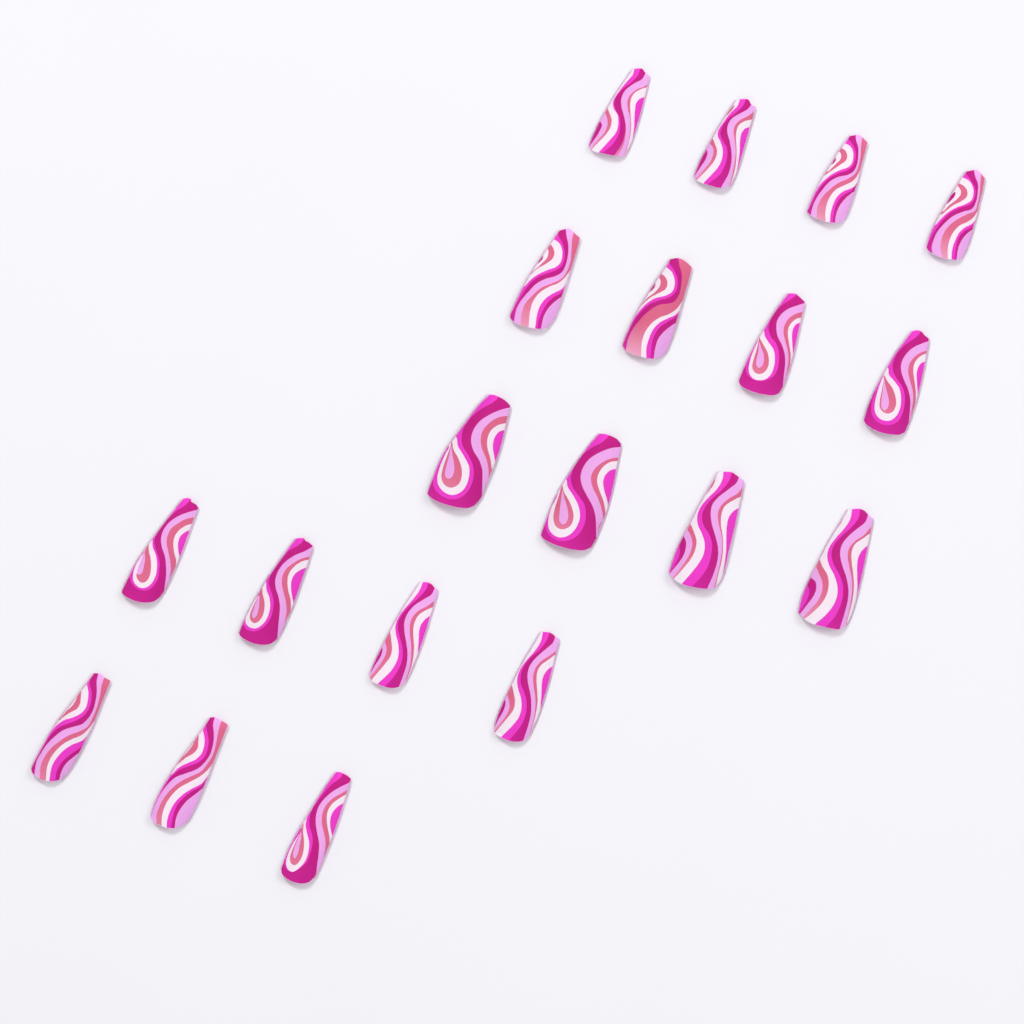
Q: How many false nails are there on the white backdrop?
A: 19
